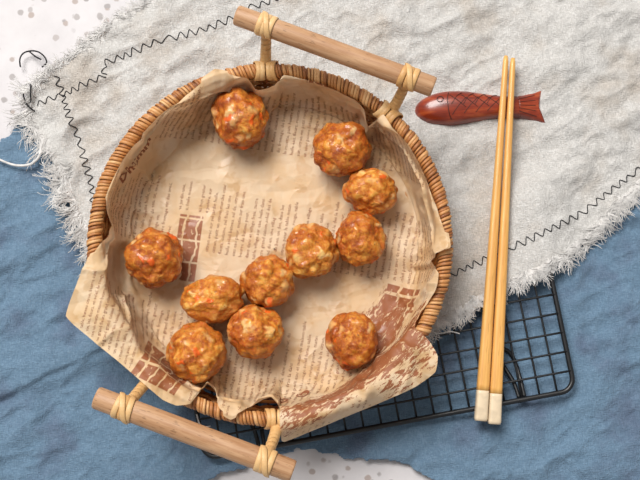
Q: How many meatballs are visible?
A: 11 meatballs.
